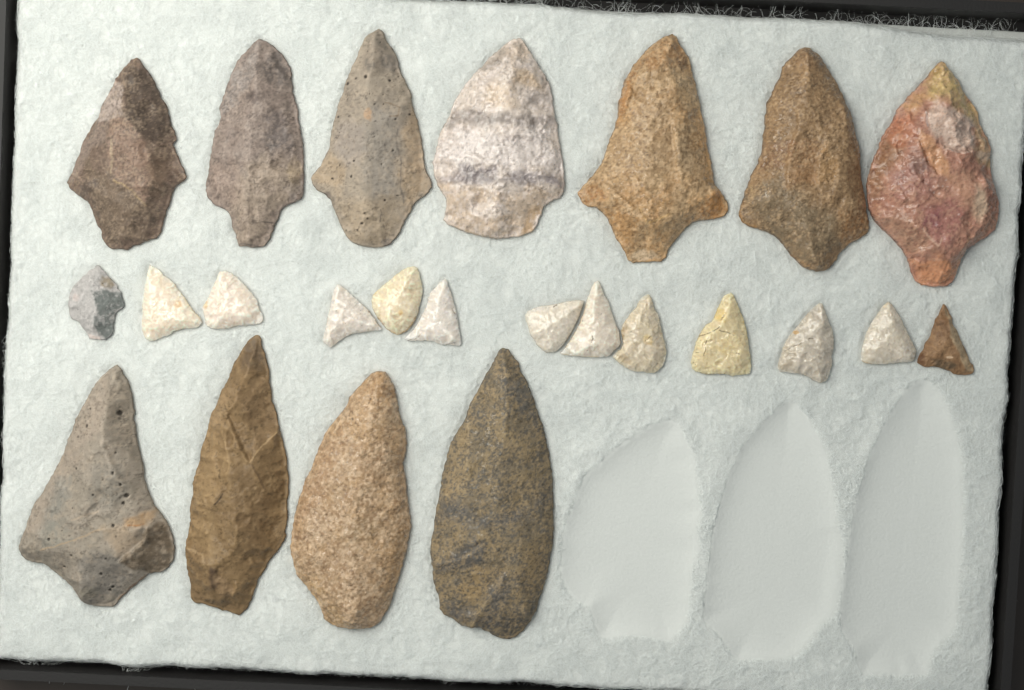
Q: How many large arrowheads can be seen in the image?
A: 11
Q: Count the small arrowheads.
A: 13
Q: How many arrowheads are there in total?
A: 24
